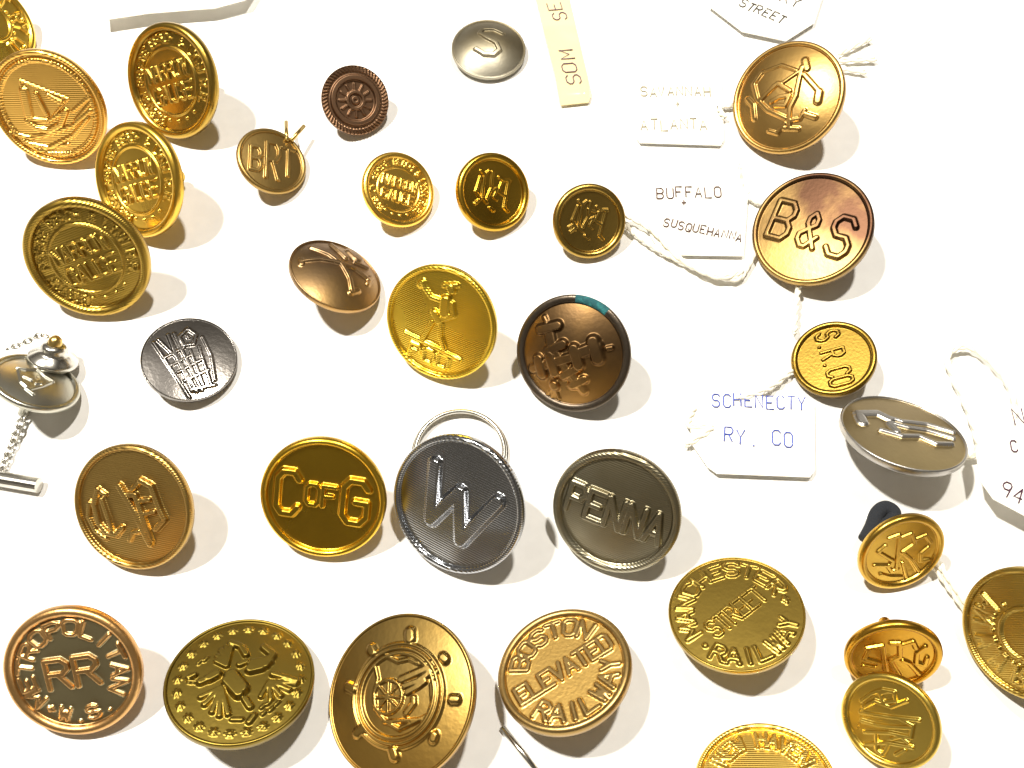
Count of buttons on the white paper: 34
